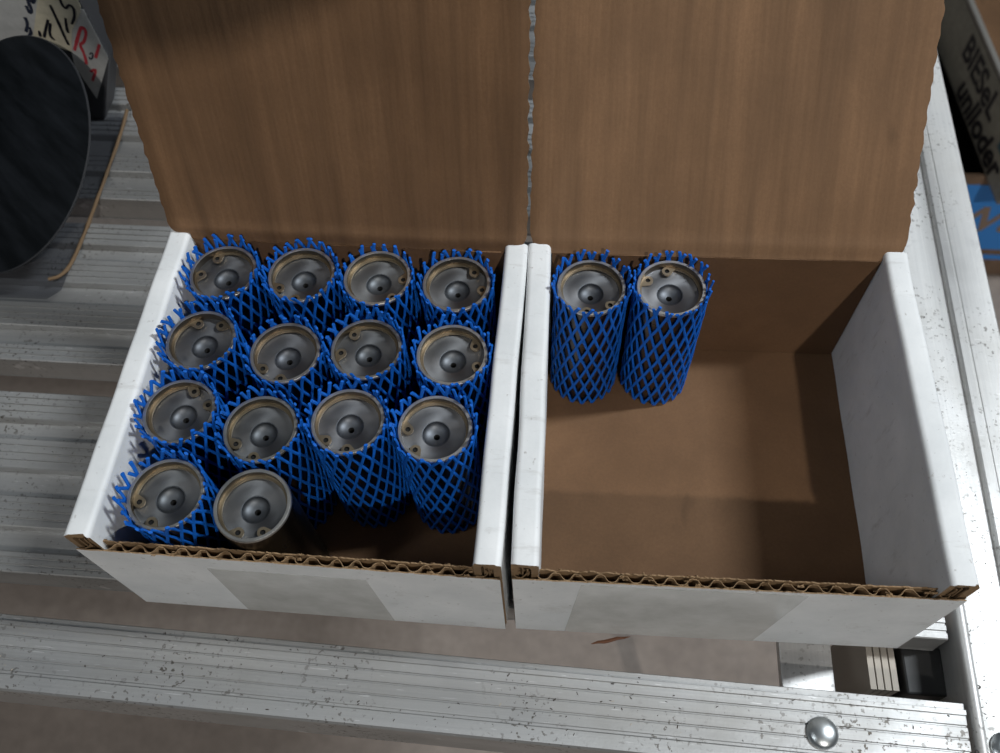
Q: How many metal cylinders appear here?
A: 16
